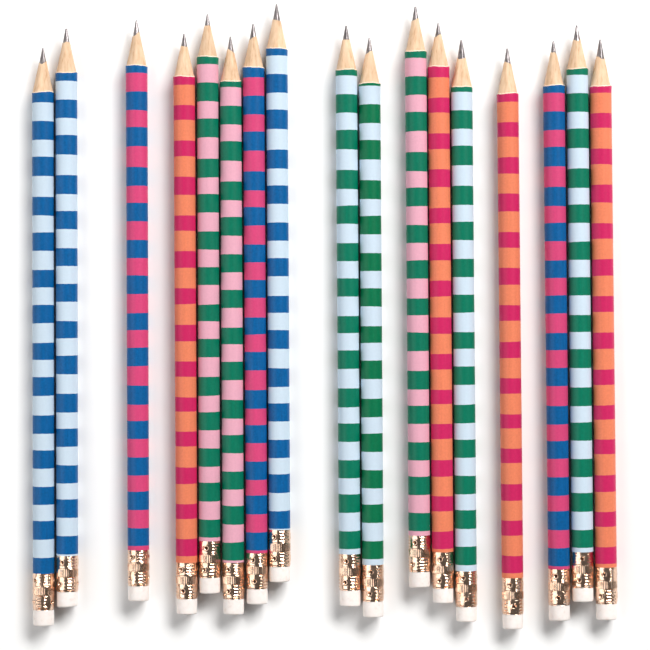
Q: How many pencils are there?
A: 17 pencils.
